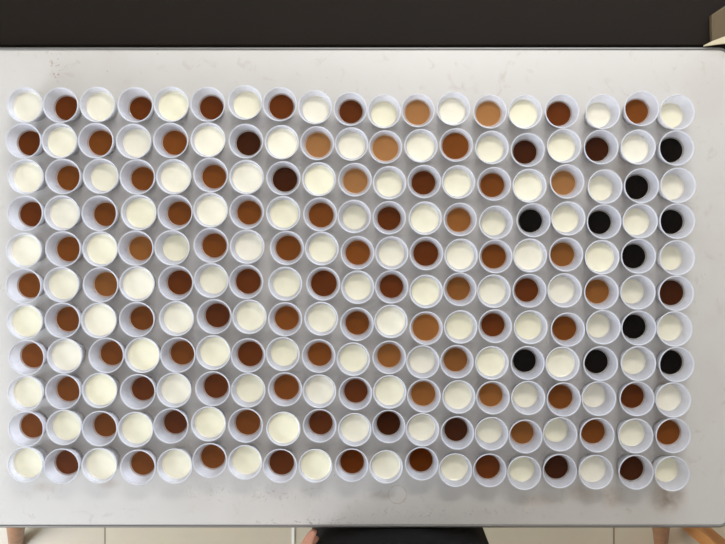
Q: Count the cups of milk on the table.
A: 105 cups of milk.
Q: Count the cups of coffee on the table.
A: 104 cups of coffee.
